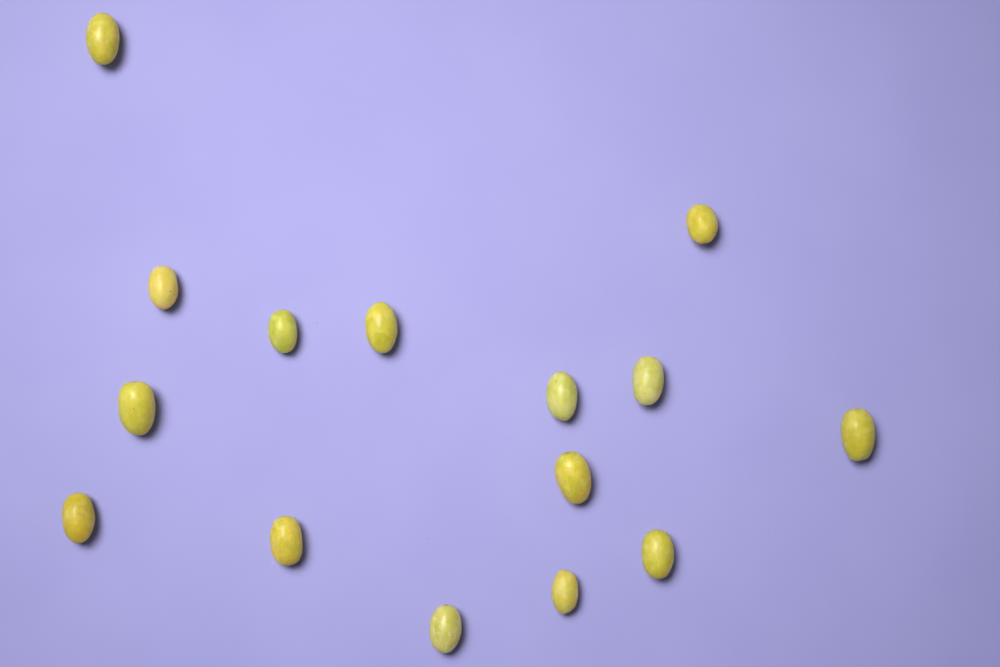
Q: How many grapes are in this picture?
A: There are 15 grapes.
